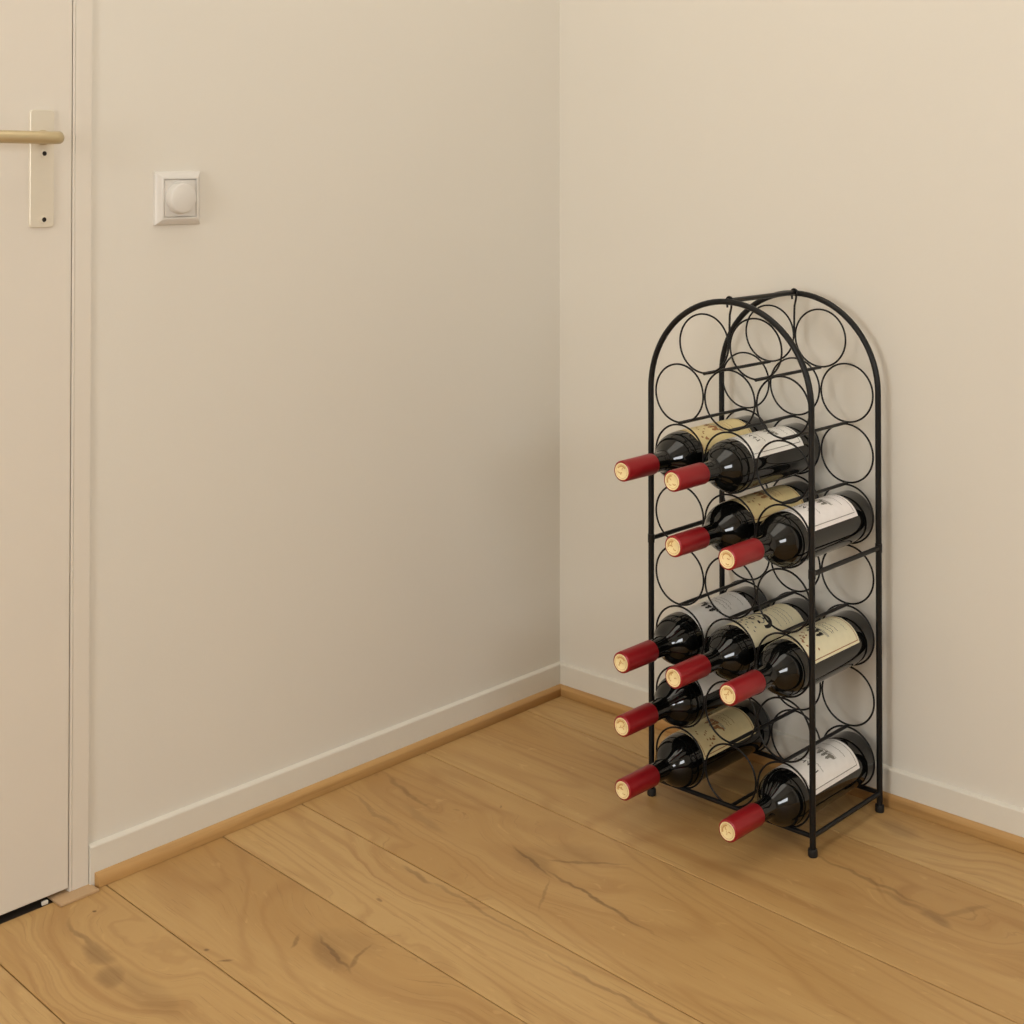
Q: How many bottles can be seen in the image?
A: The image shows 10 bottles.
